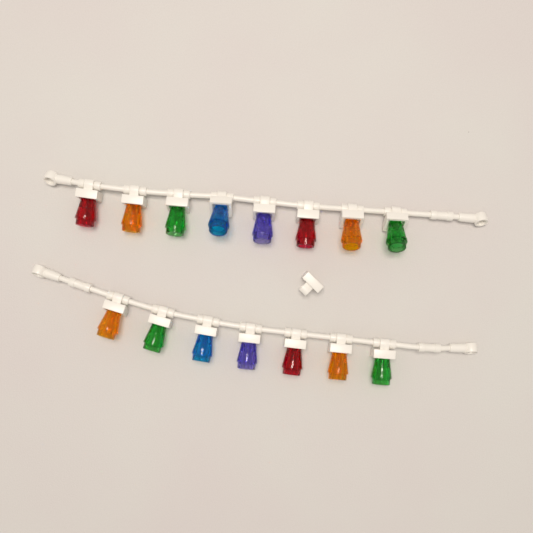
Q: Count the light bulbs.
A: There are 15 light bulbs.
